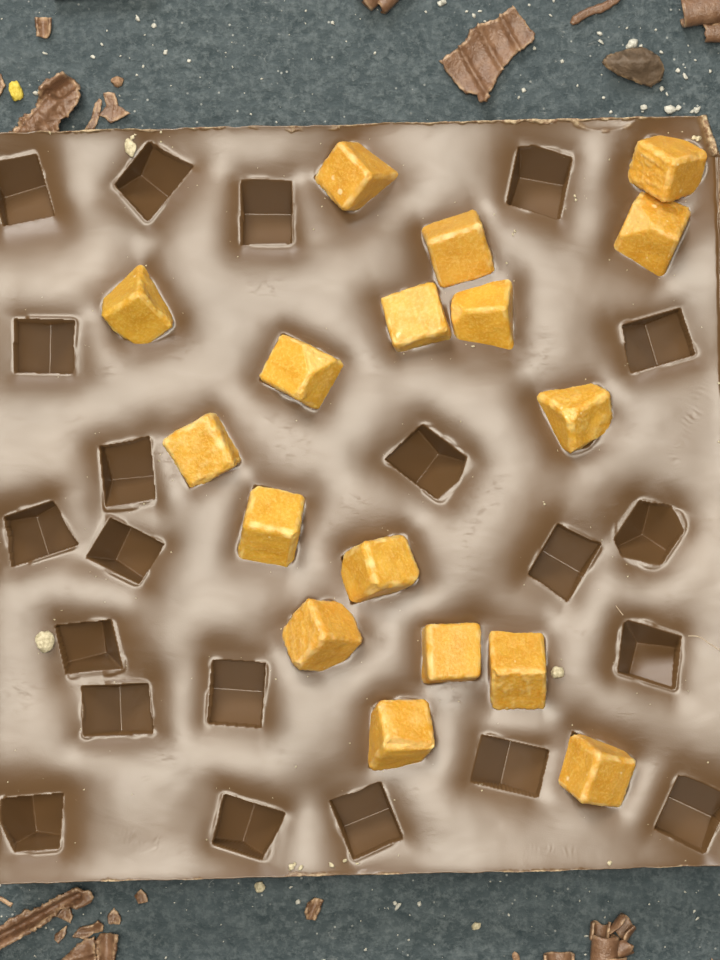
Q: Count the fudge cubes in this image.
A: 17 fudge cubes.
